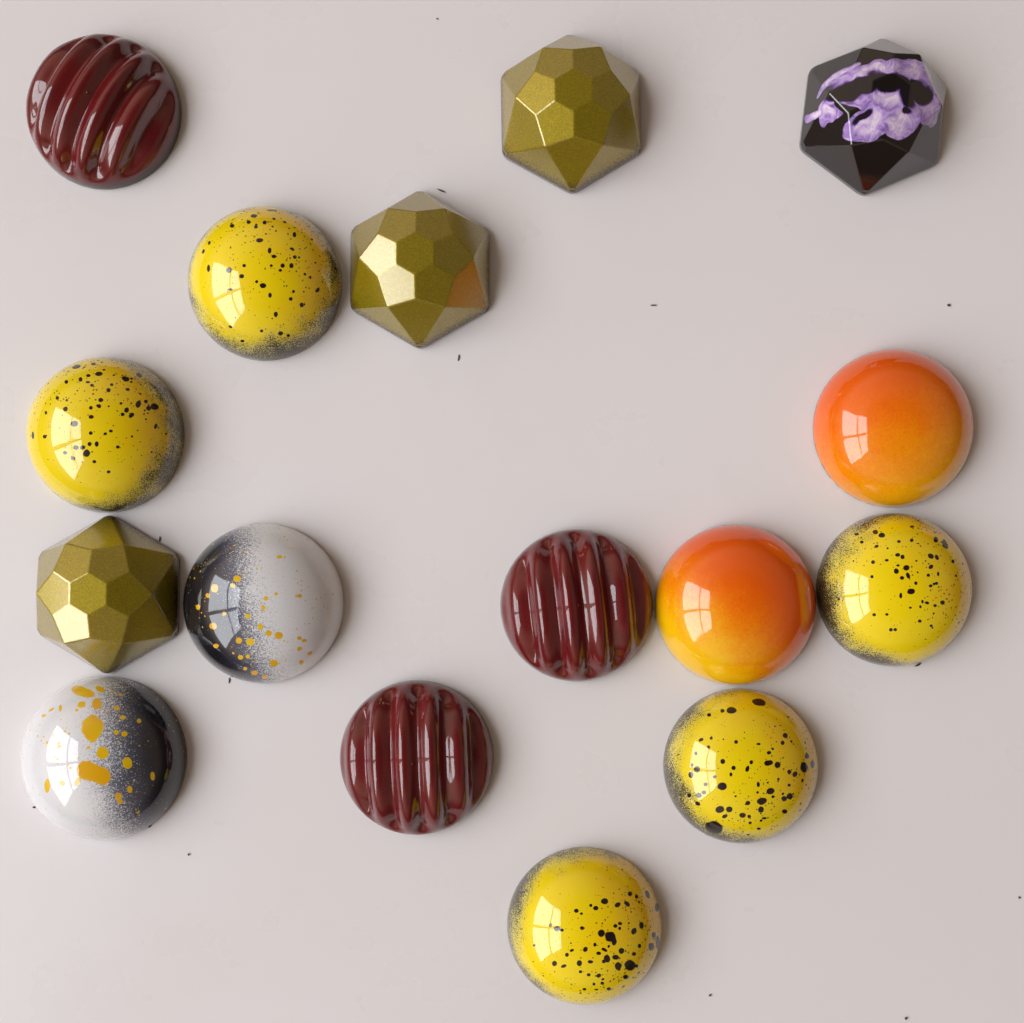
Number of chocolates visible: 16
